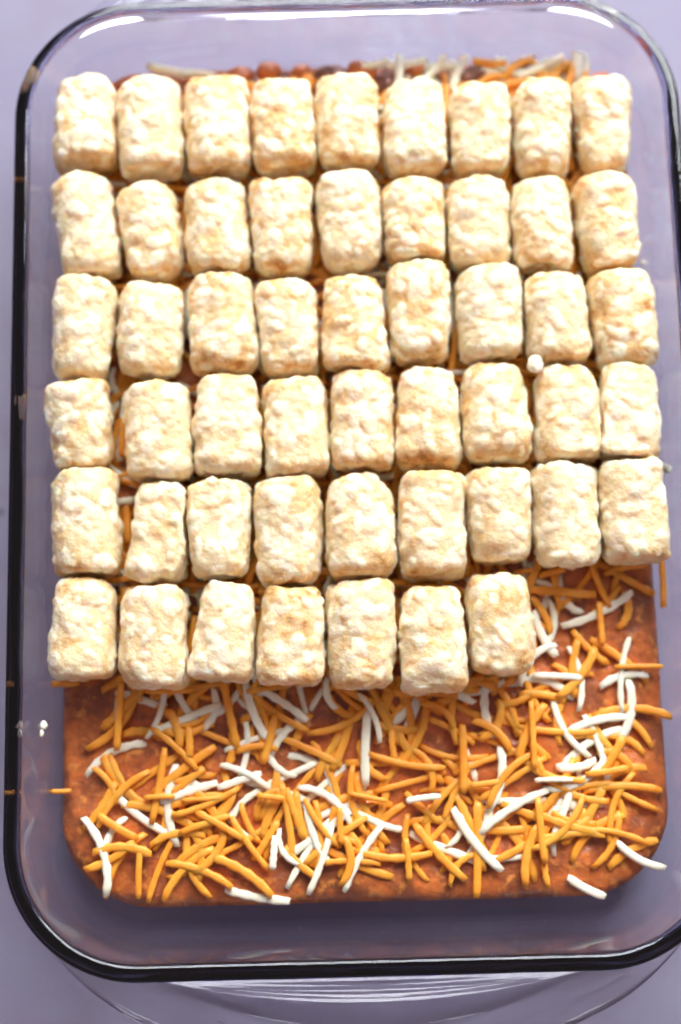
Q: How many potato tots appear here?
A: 52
